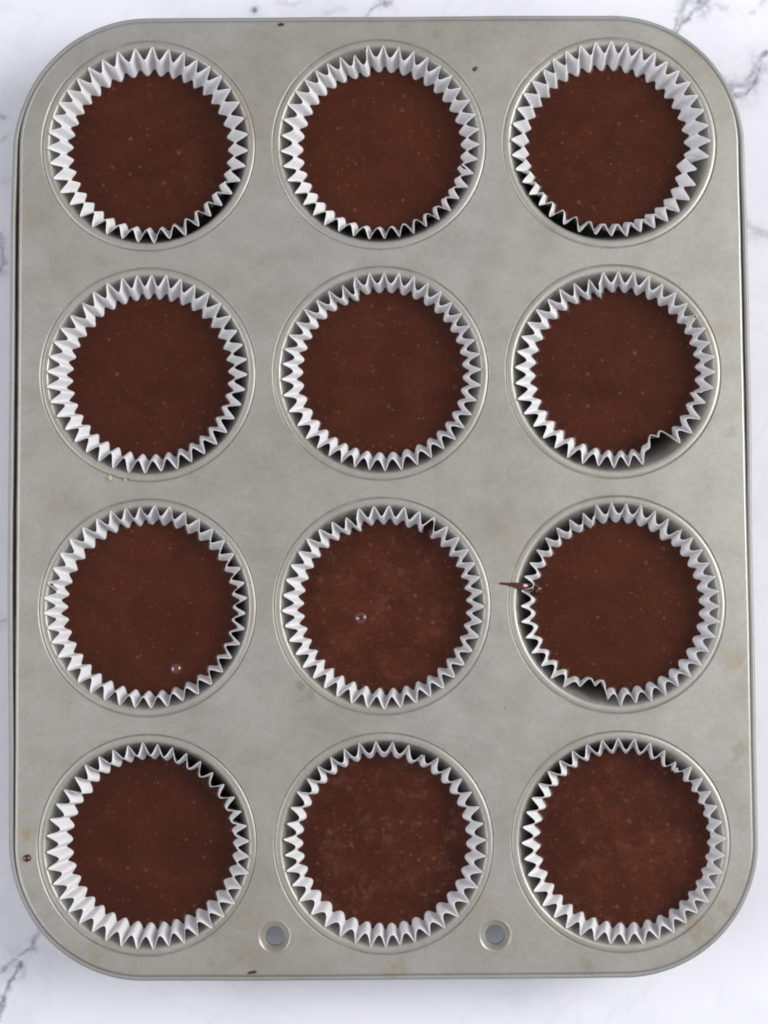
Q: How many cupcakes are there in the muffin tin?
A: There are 12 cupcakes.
